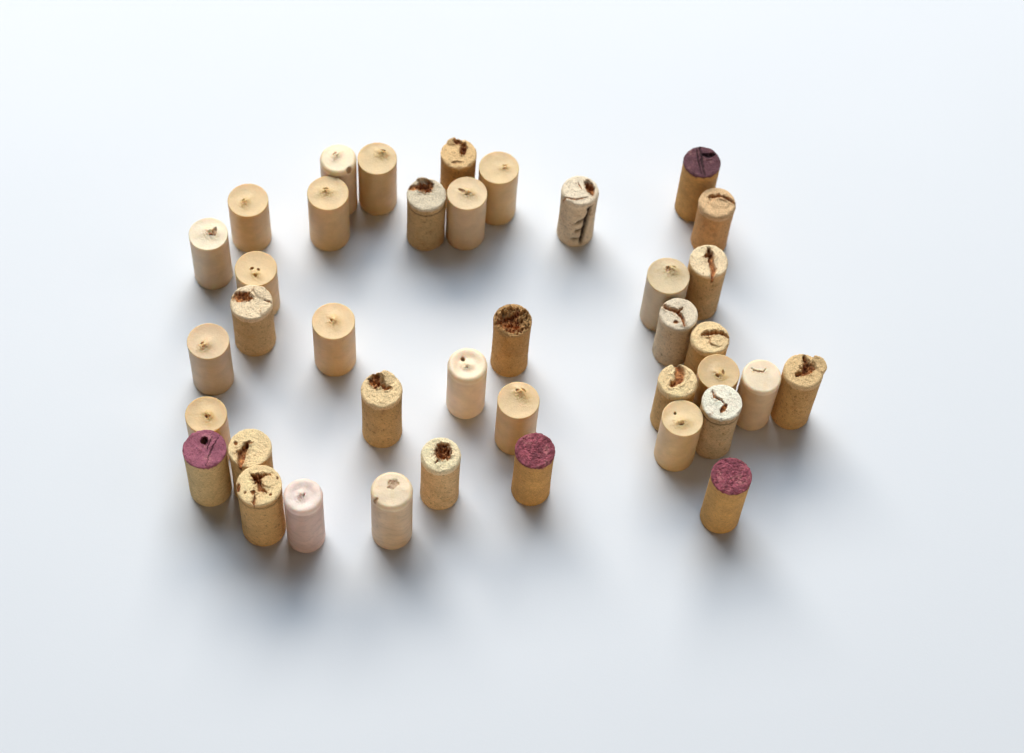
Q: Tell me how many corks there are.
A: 39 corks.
